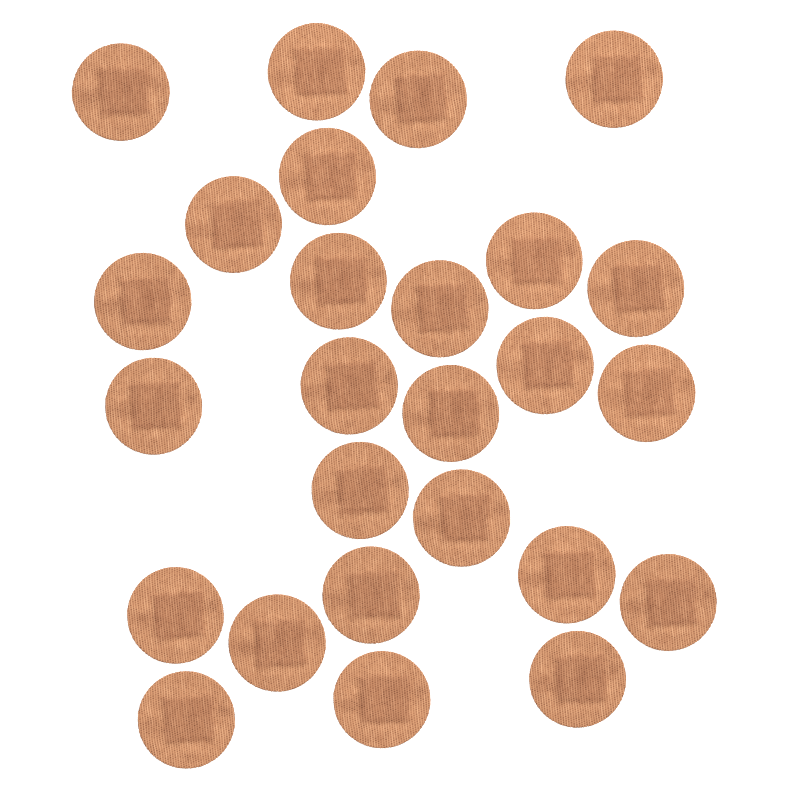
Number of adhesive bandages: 26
